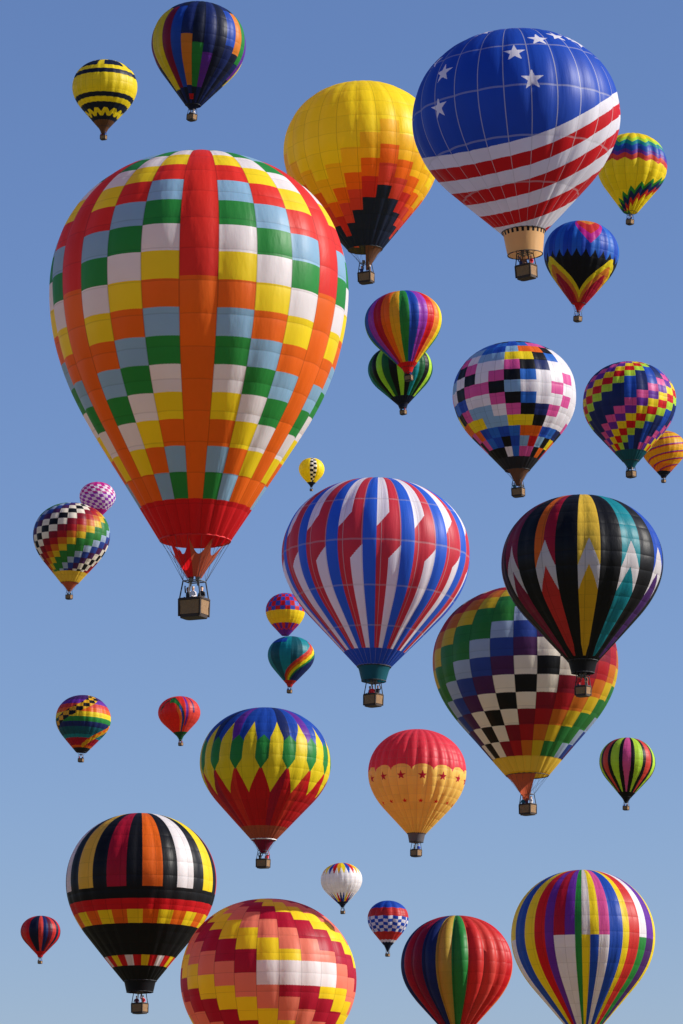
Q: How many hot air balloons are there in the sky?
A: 32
